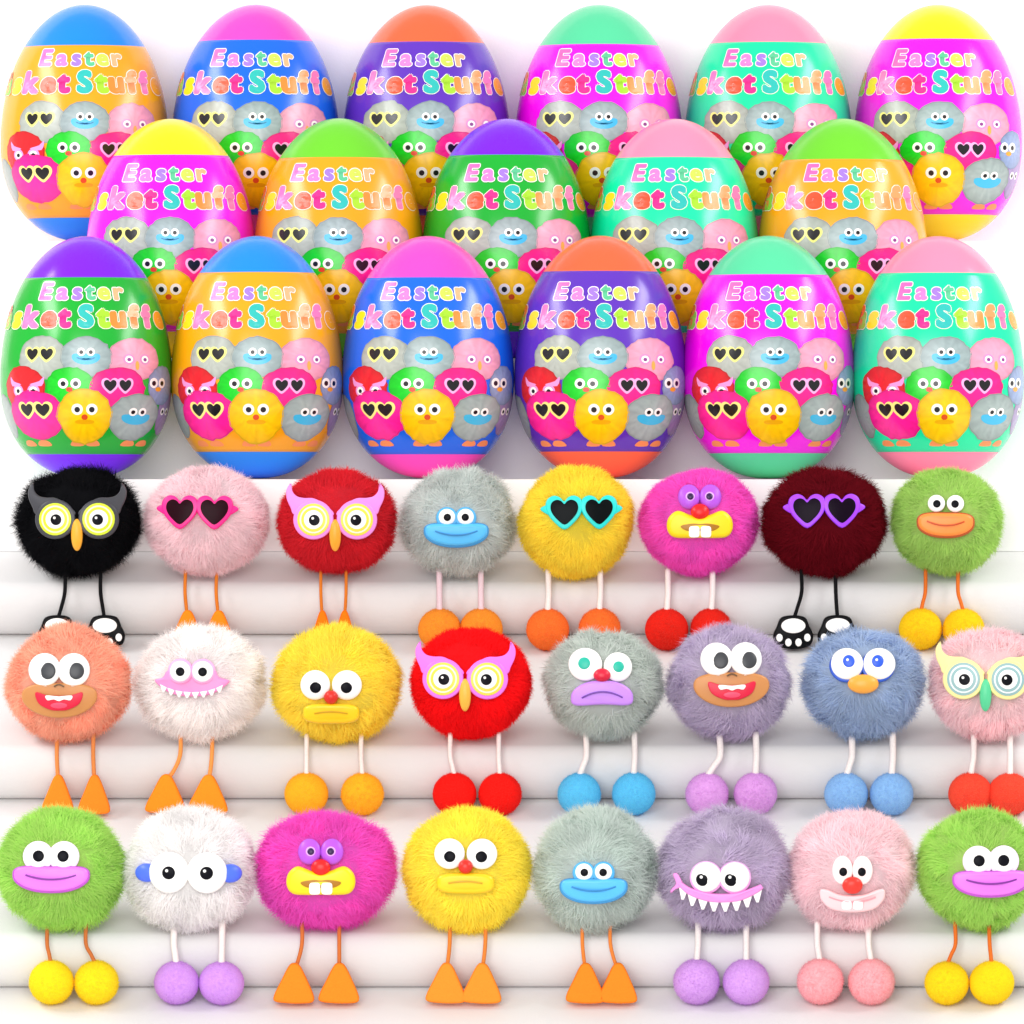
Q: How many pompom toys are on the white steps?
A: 24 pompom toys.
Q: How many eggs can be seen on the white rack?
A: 17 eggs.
